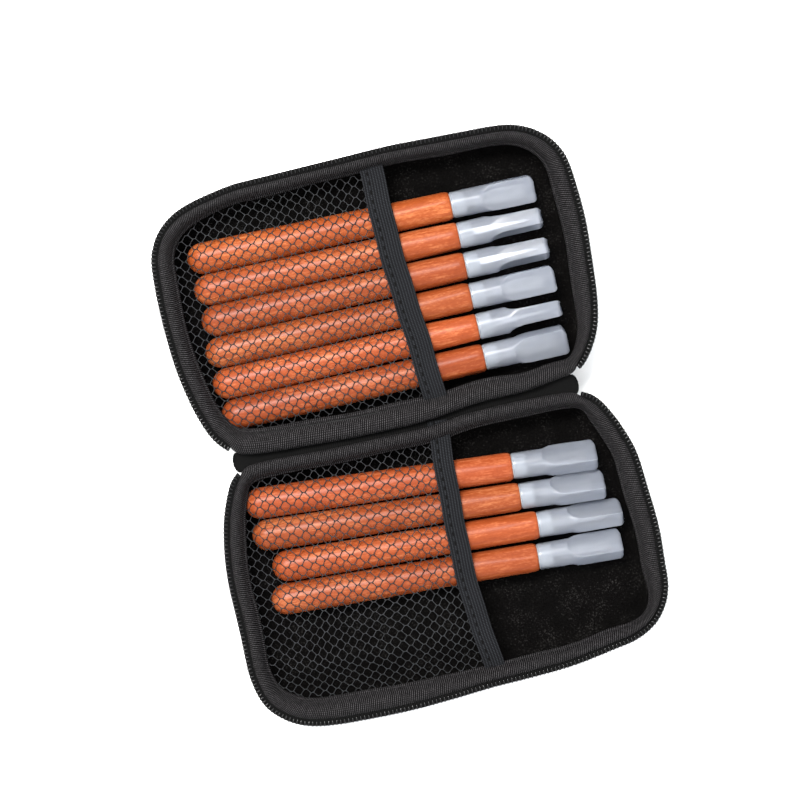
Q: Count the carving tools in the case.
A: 10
